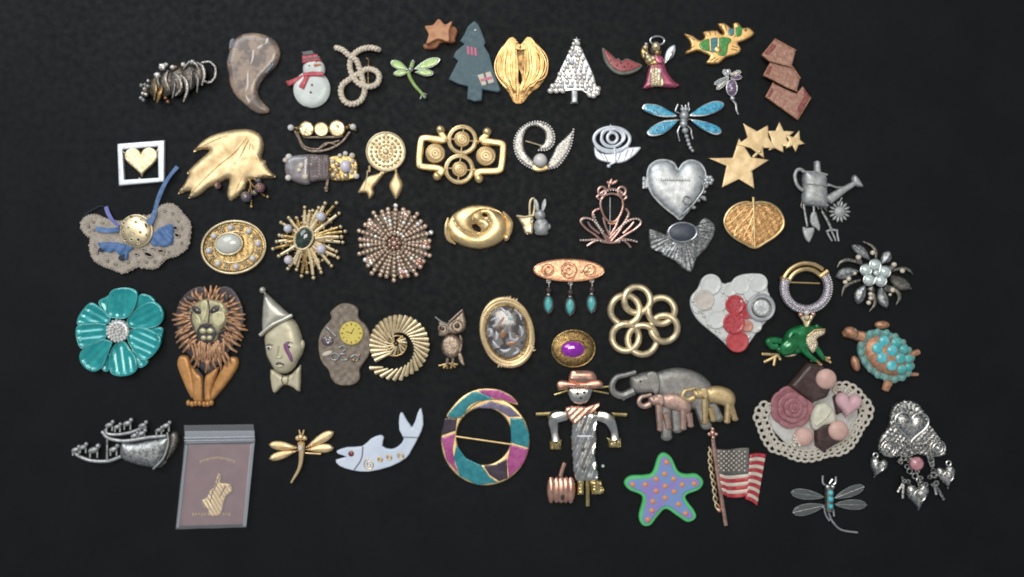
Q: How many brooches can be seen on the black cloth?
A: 62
